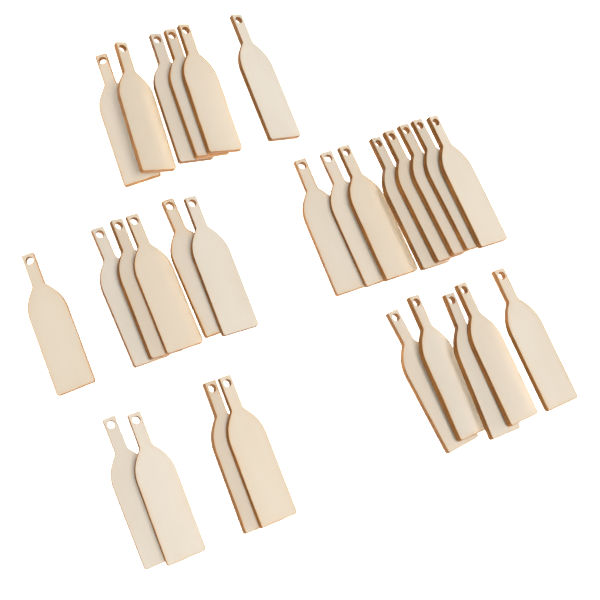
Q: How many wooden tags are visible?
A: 29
